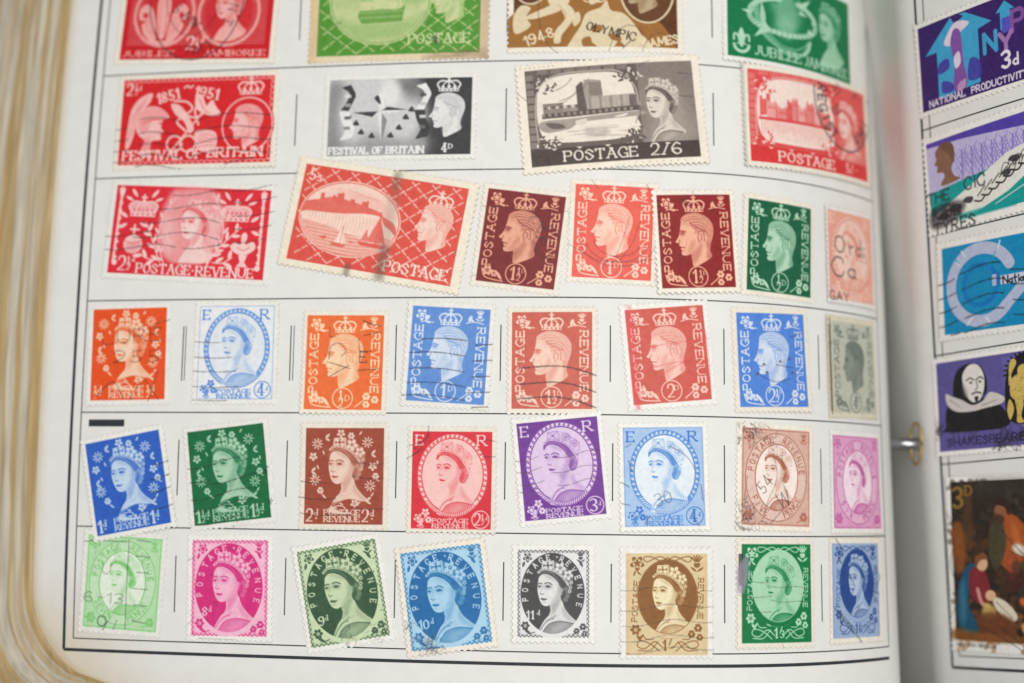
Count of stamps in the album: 44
